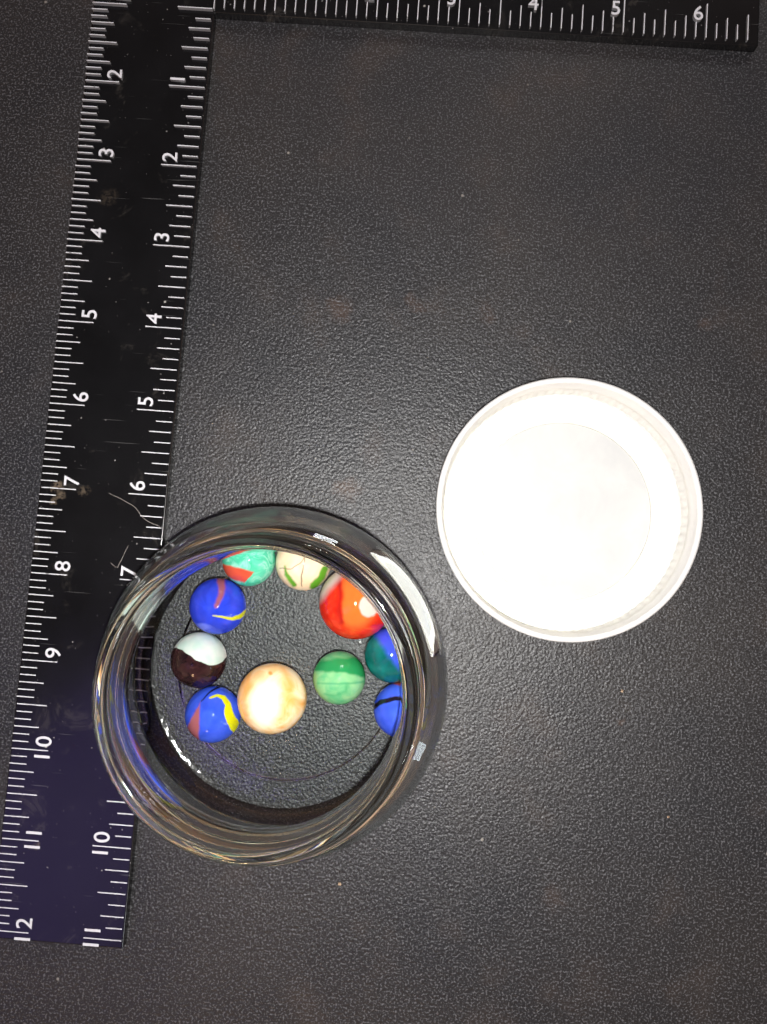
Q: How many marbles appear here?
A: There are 10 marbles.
